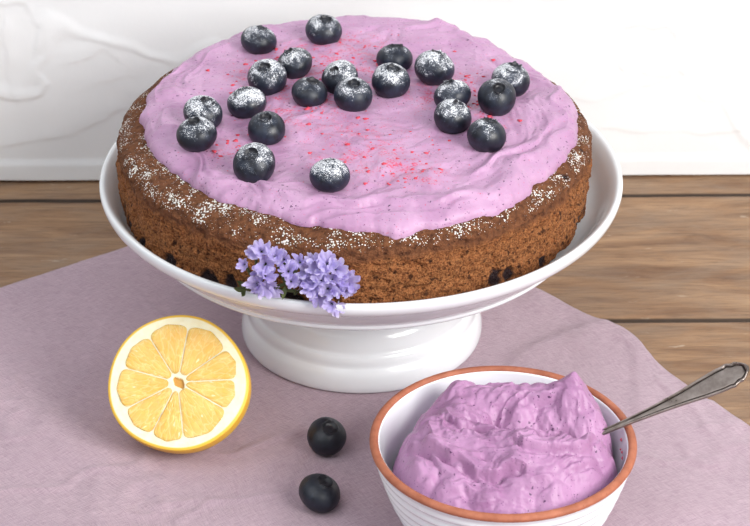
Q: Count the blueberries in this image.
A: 23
